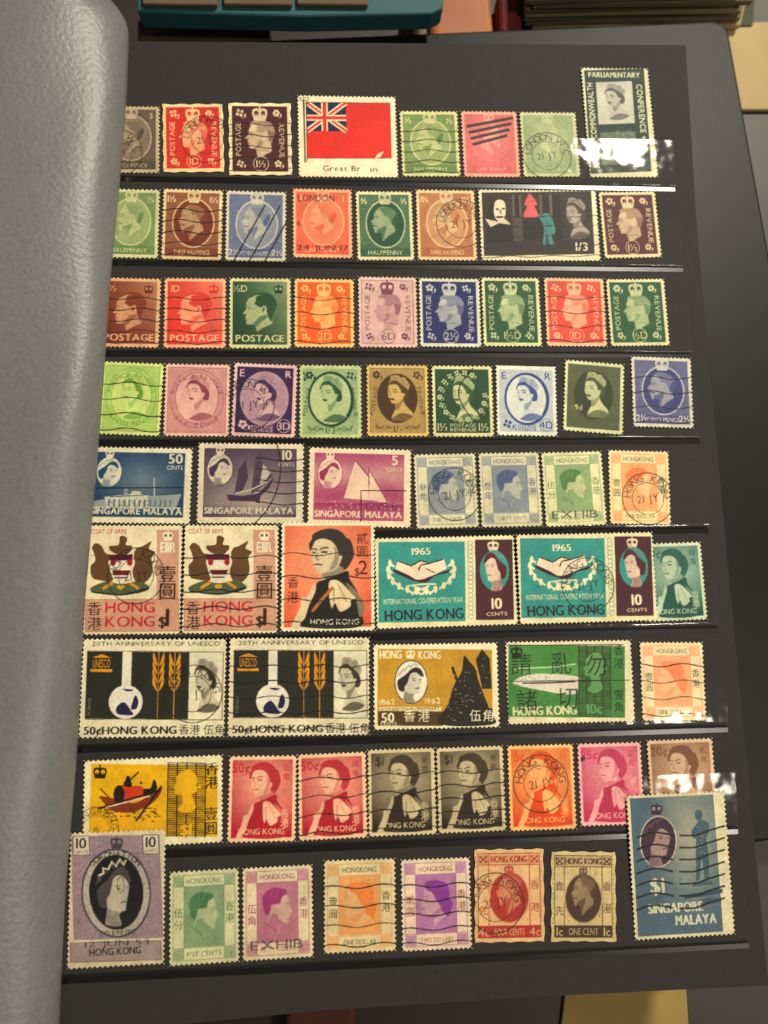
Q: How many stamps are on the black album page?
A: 68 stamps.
